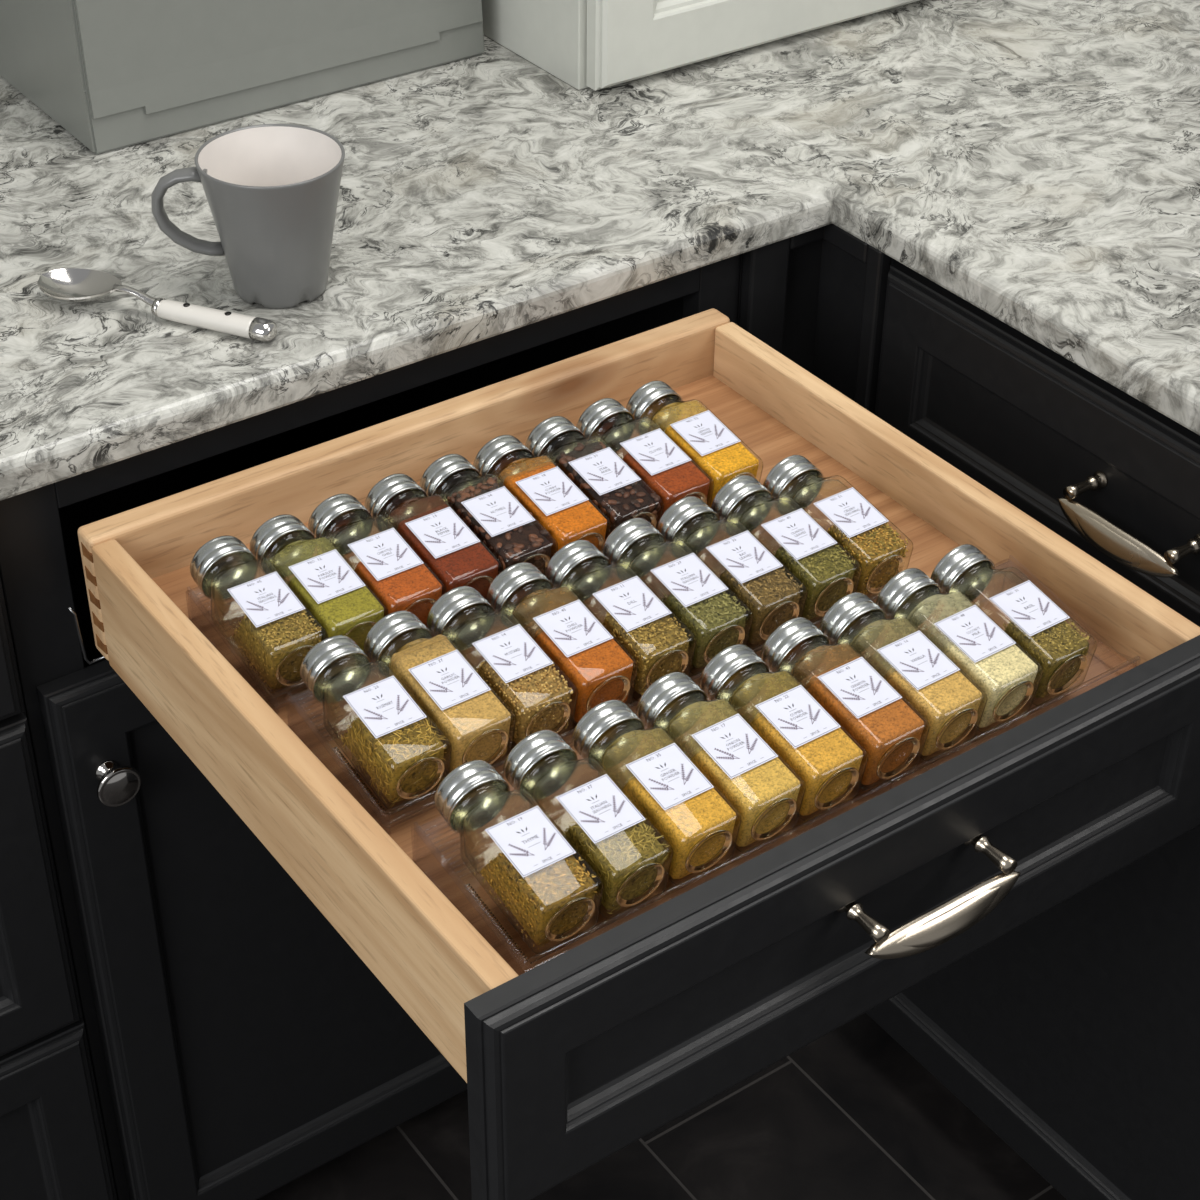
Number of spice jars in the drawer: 27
